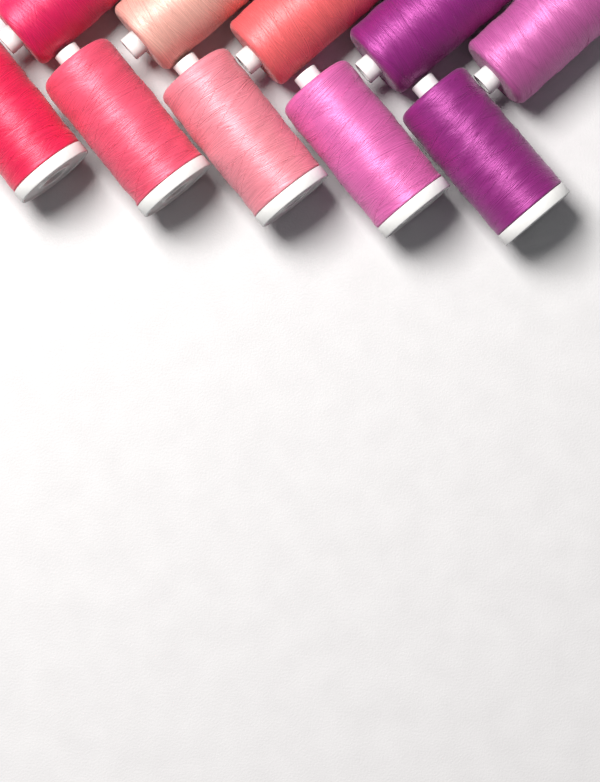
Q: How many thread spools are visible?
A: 10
